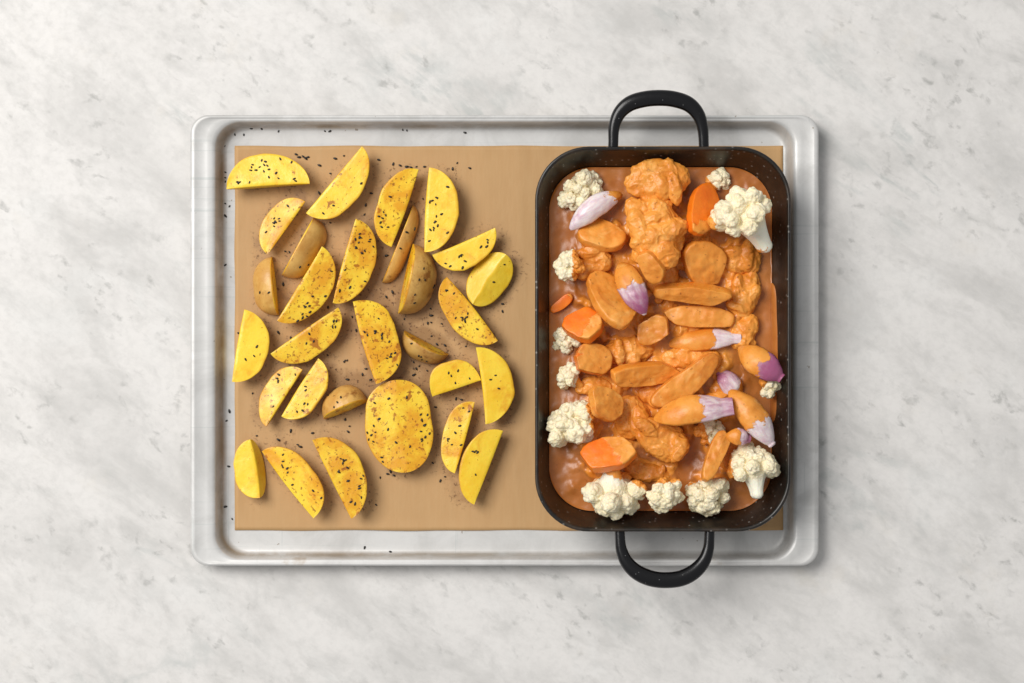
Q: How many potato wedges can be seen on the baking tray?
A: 29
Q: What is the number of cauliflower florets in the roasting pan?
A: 13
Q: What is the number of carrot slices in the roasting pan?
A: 16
